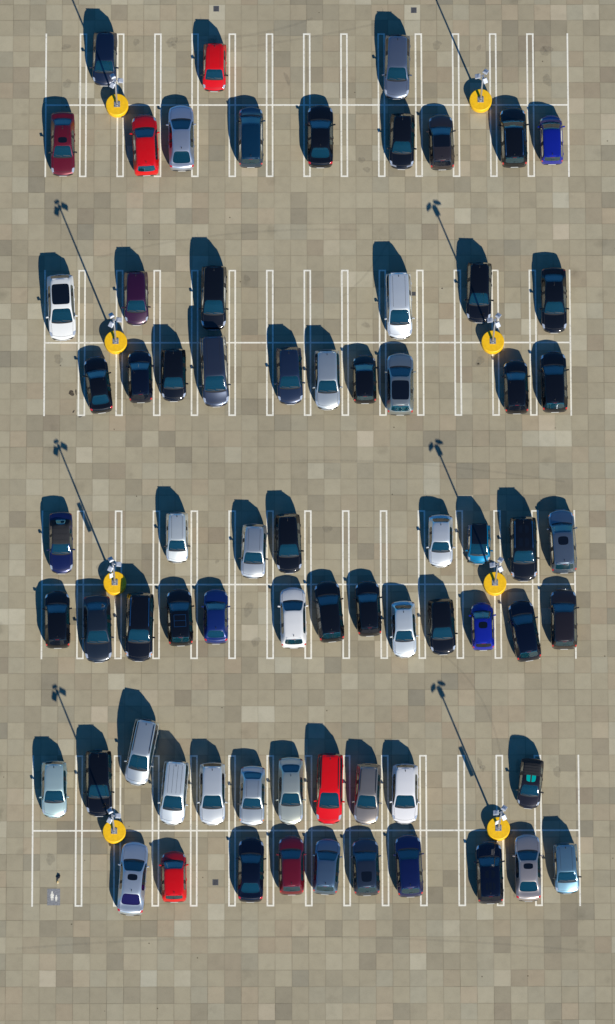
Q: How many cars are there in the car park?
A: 70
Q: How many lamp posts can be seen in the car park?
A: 8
